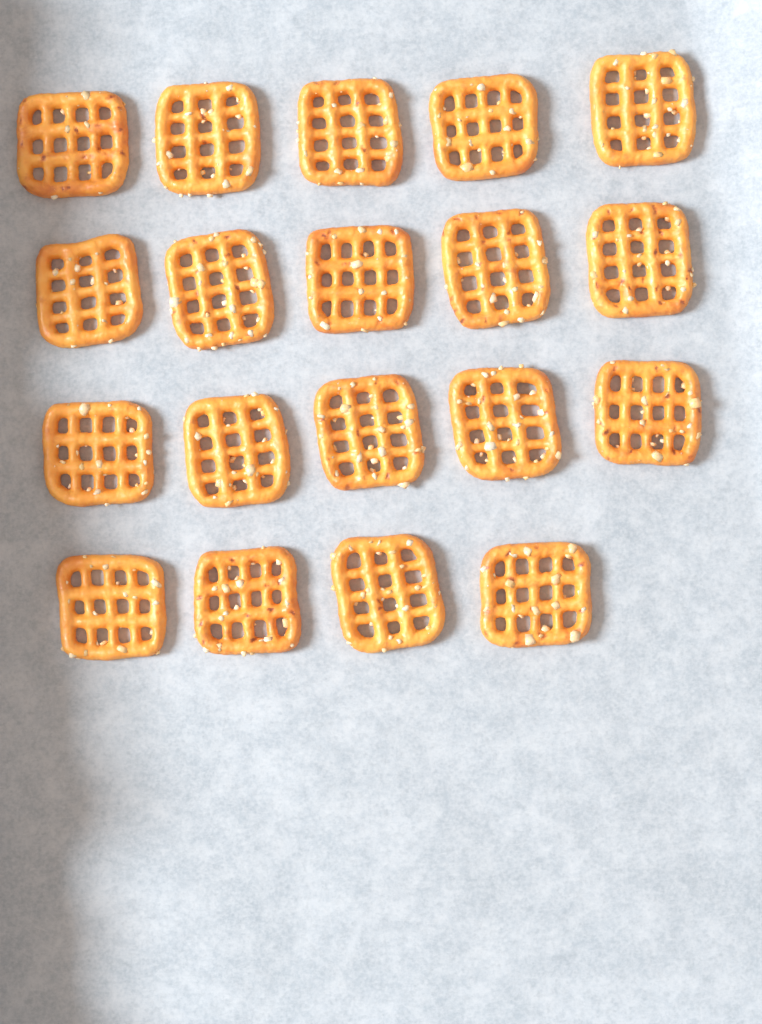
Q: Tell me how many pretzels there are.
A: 19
